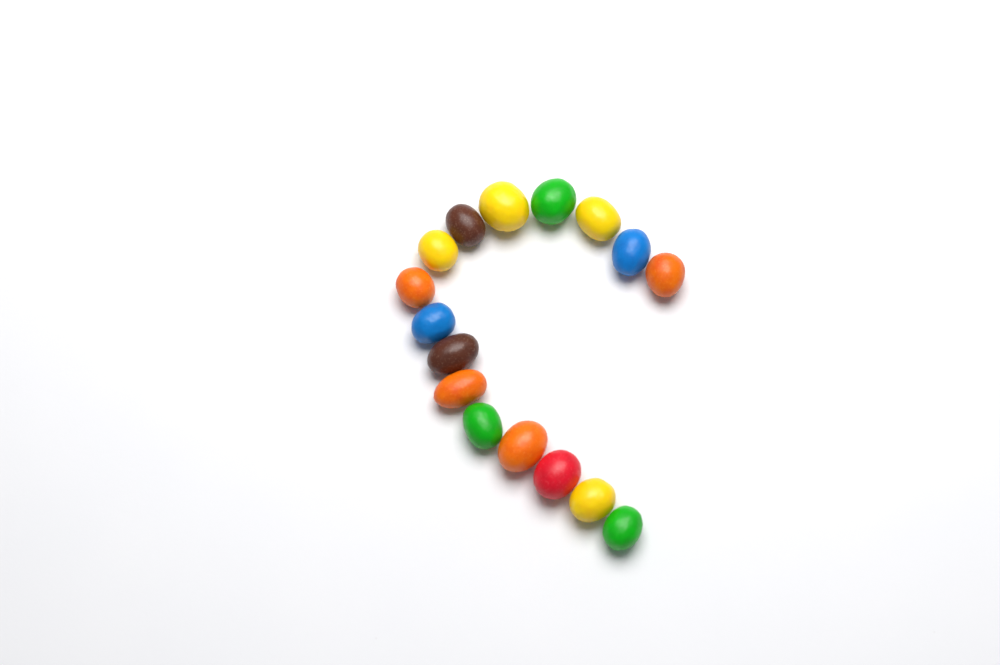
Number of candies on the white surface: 16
